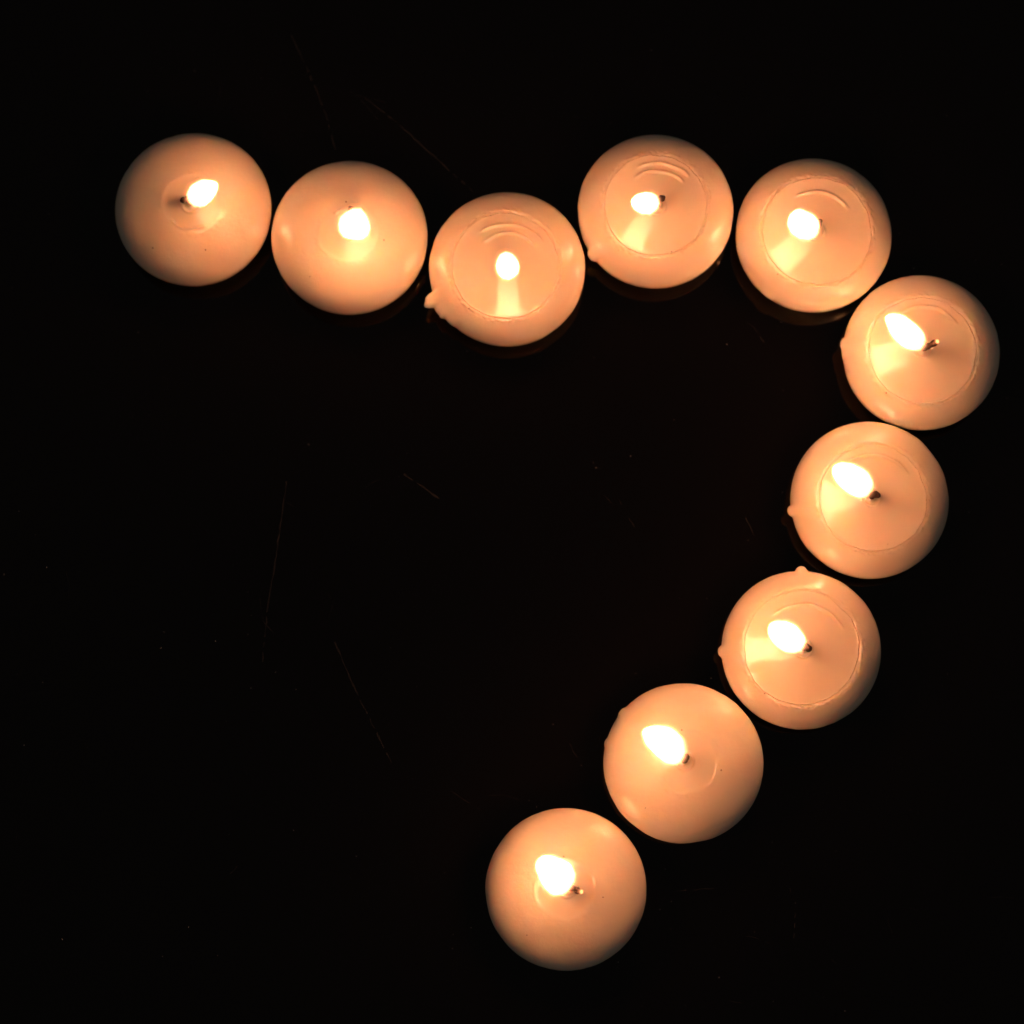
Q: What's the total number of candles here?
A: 10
